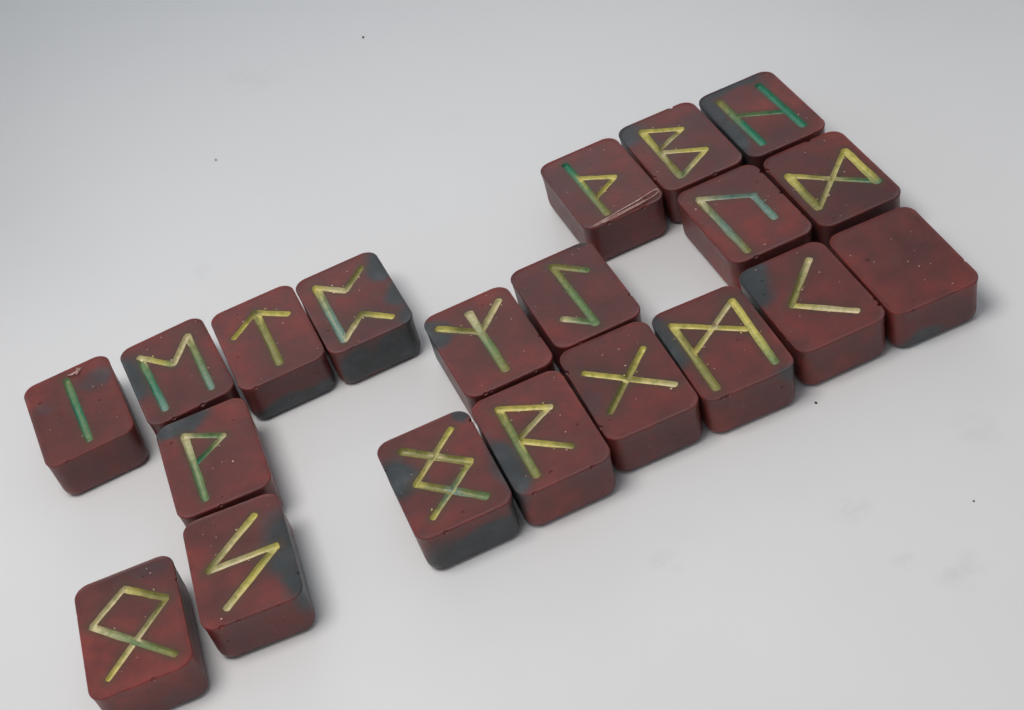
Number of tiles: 20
